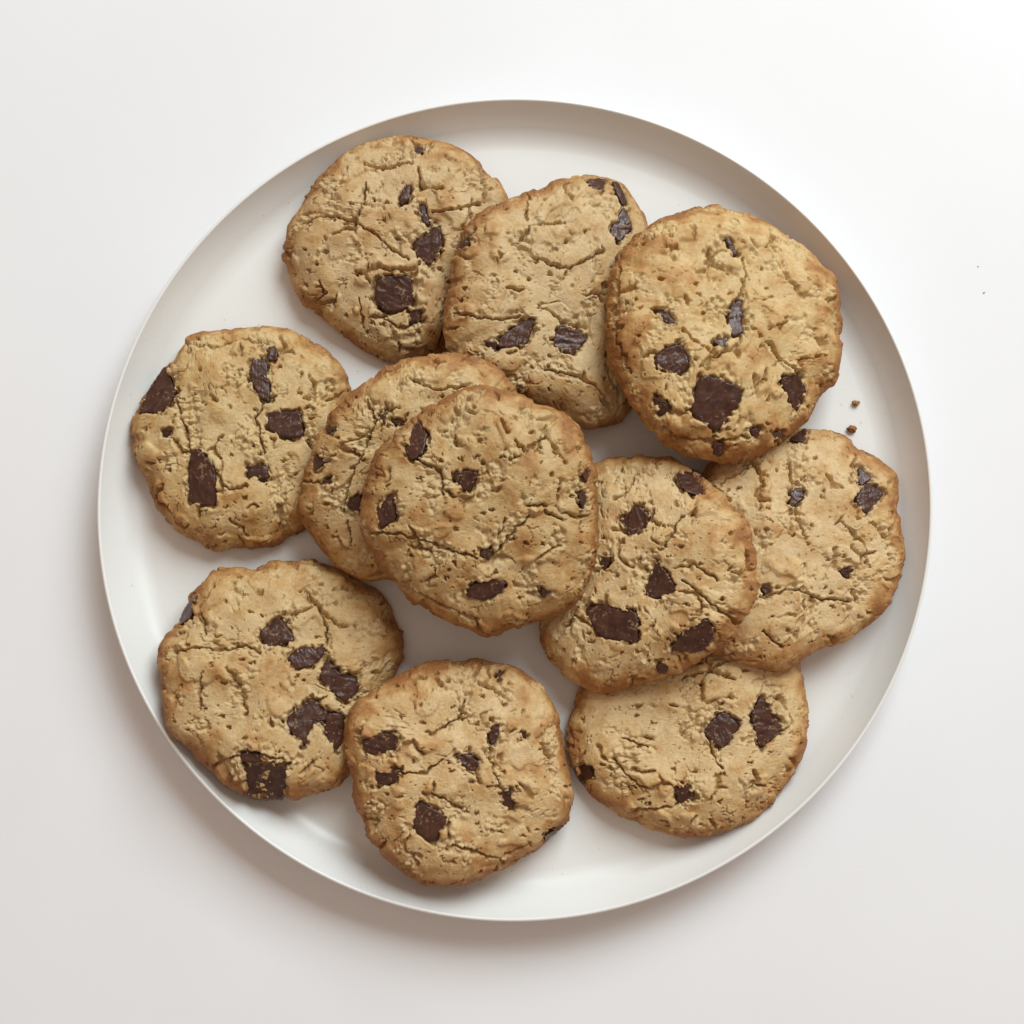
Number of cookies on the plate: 11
